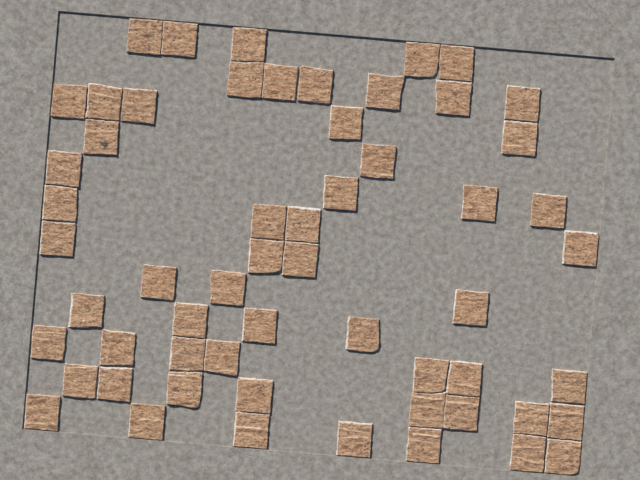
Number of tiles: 58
